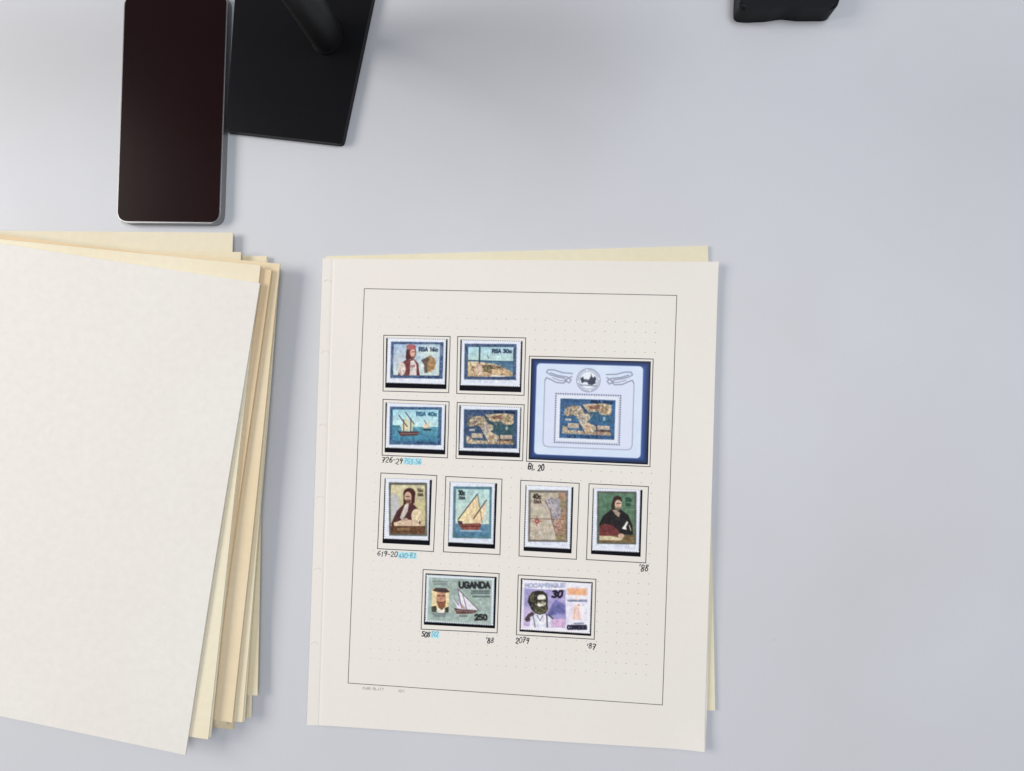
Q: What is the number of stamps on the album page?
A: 11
